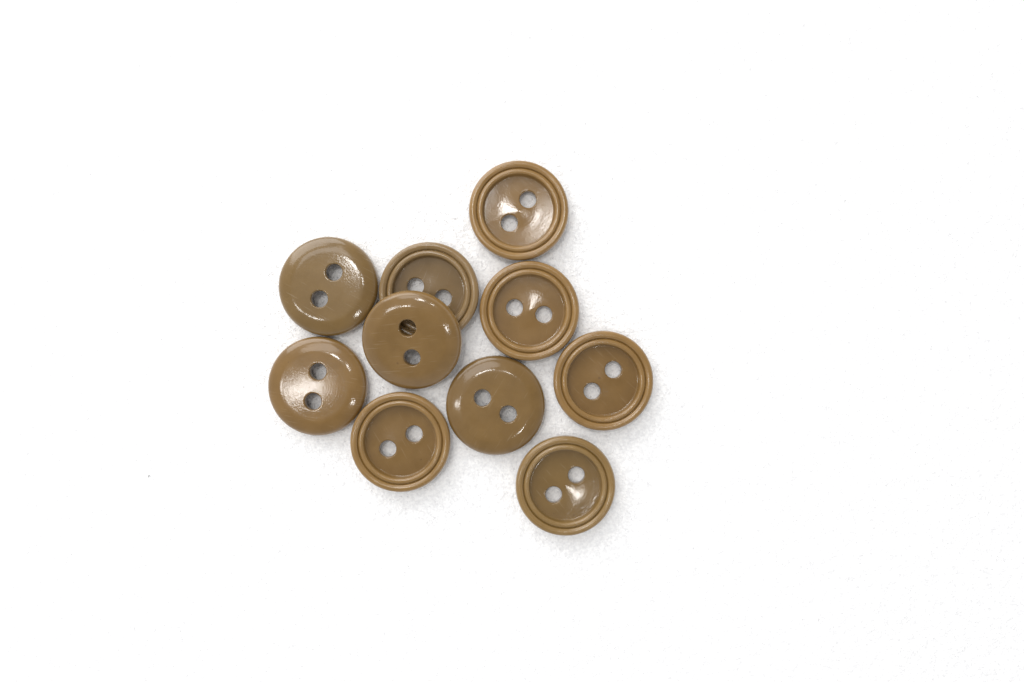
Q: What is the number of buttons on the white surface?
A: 10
